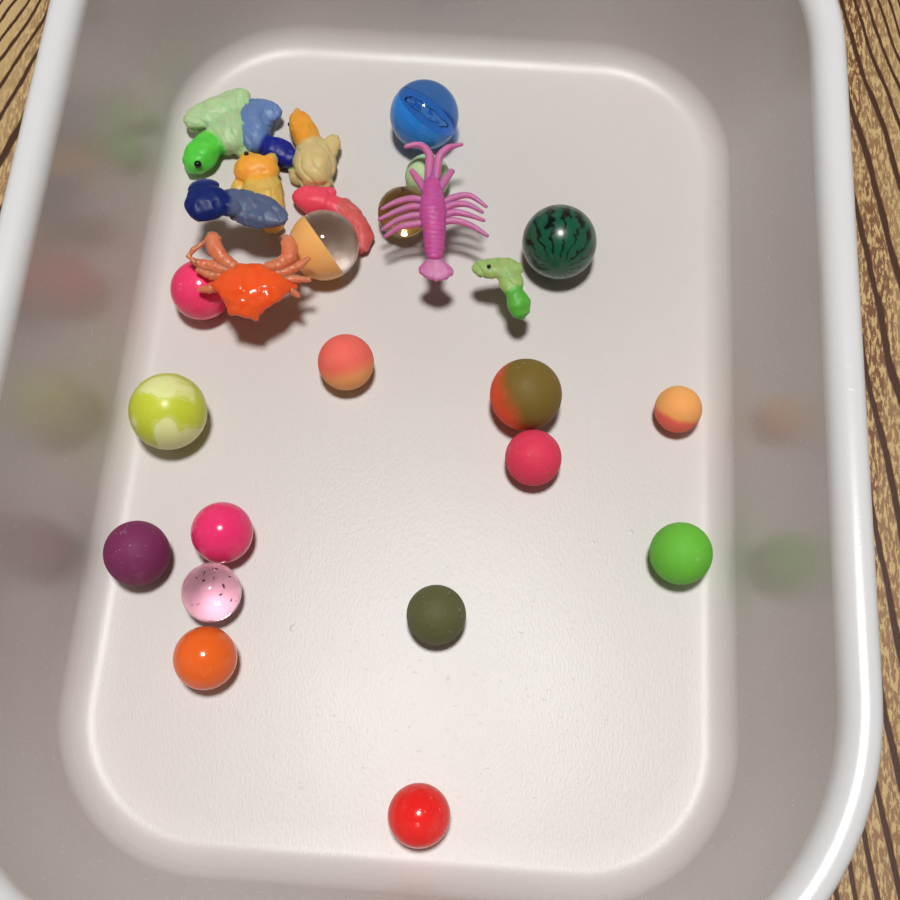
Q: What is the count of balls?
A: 18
